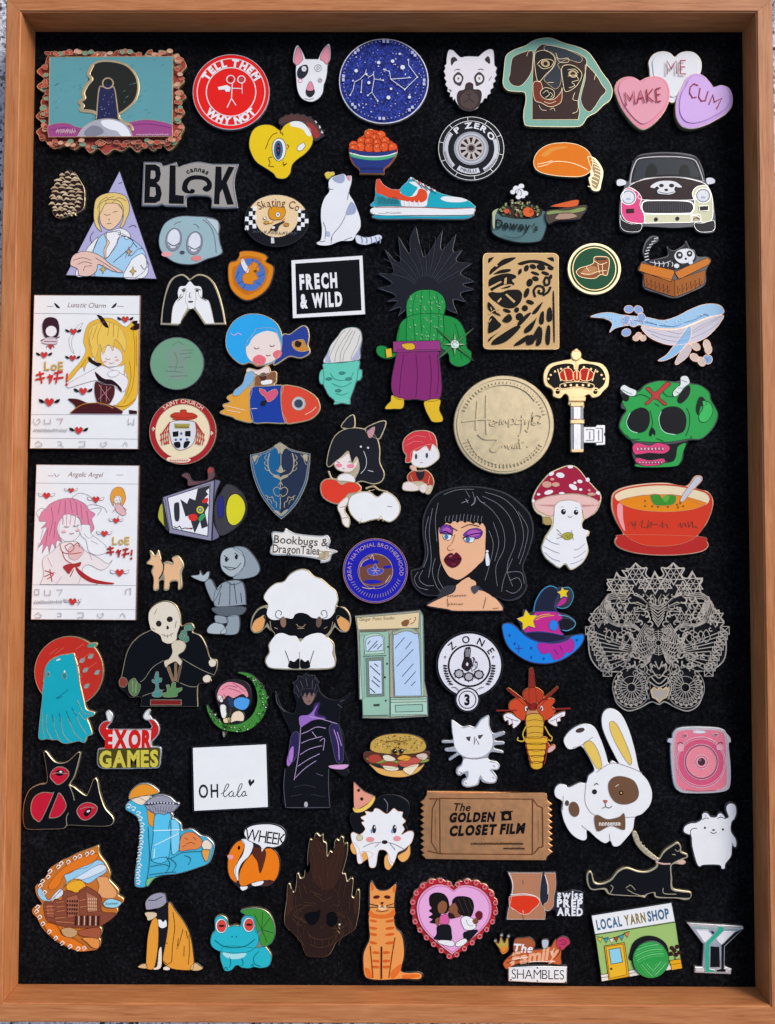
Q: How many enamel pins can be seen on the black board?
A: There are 81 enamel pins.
